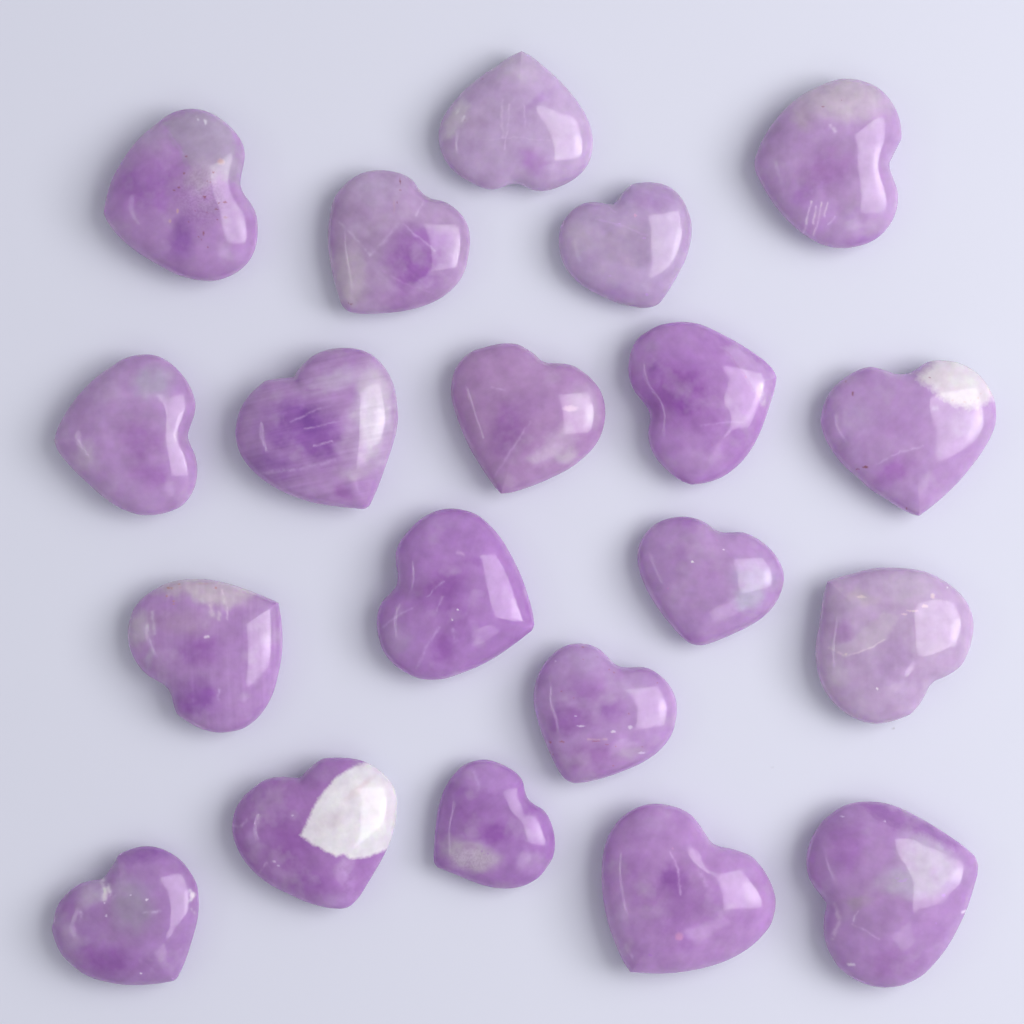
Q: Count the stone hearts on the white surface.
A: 20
